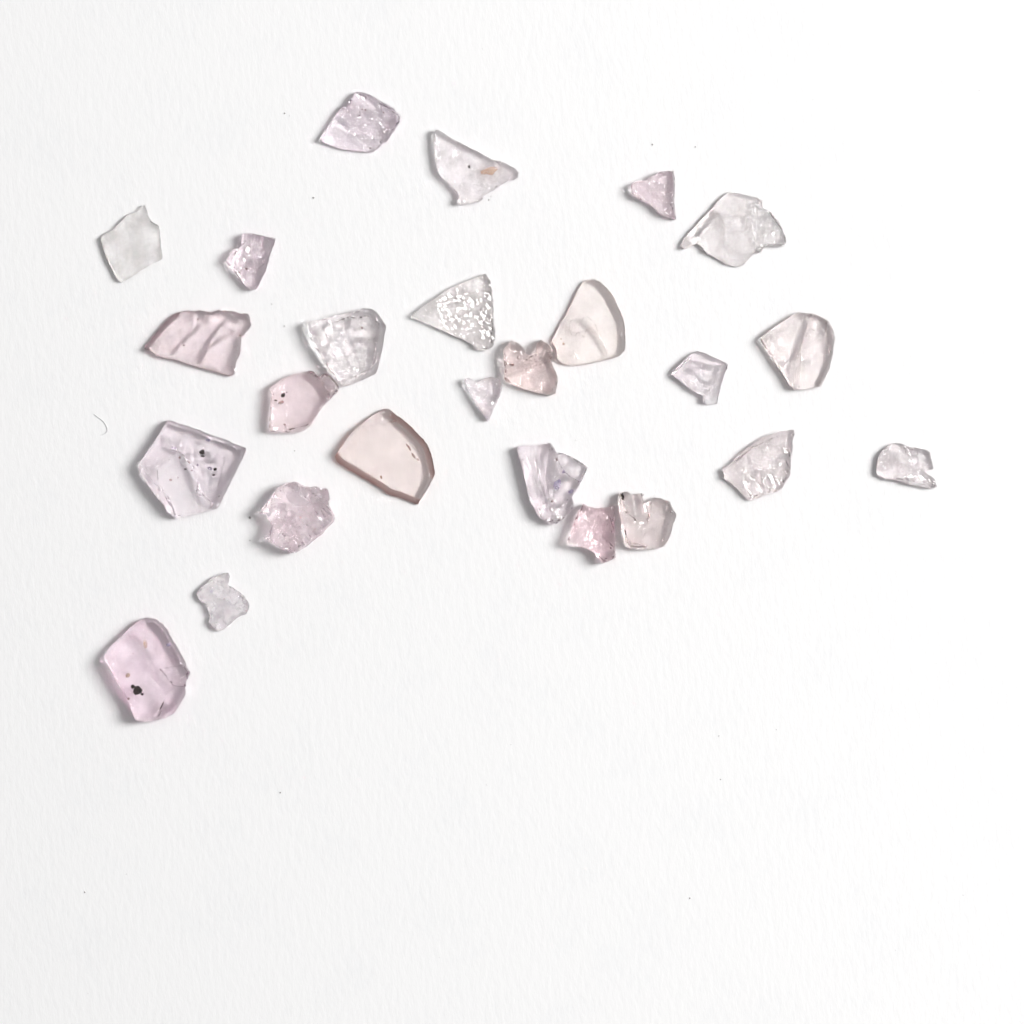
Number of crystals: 25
